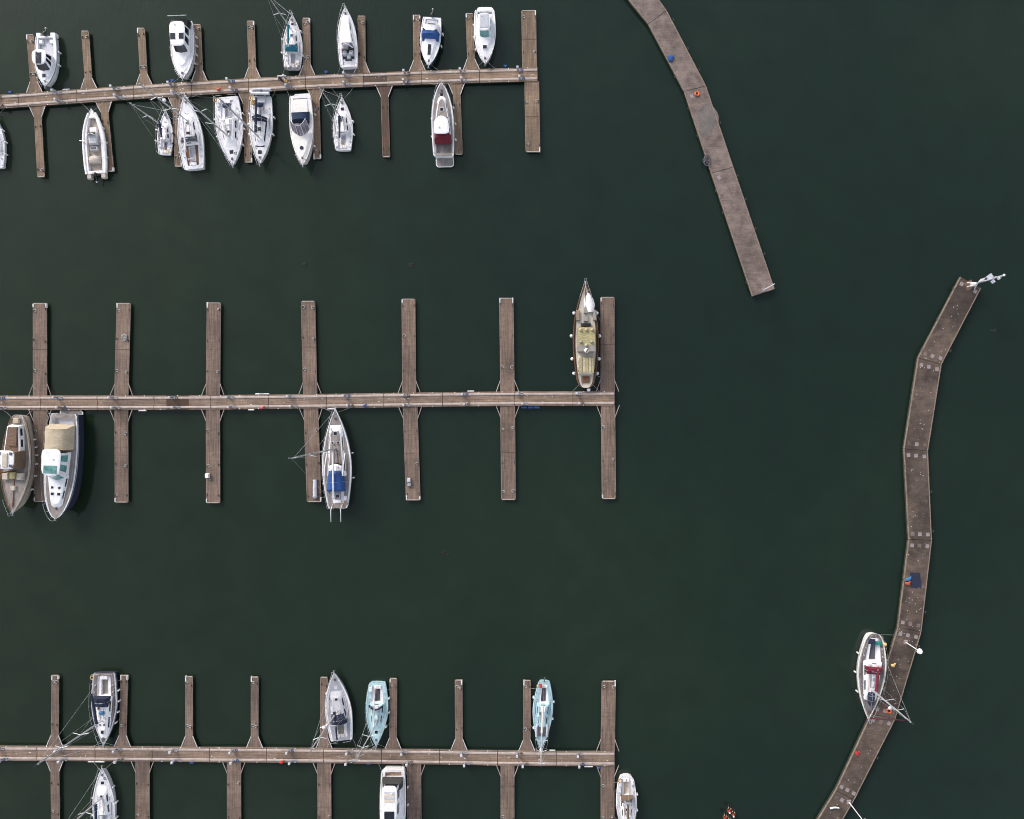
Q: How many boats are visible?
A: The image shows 27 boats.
